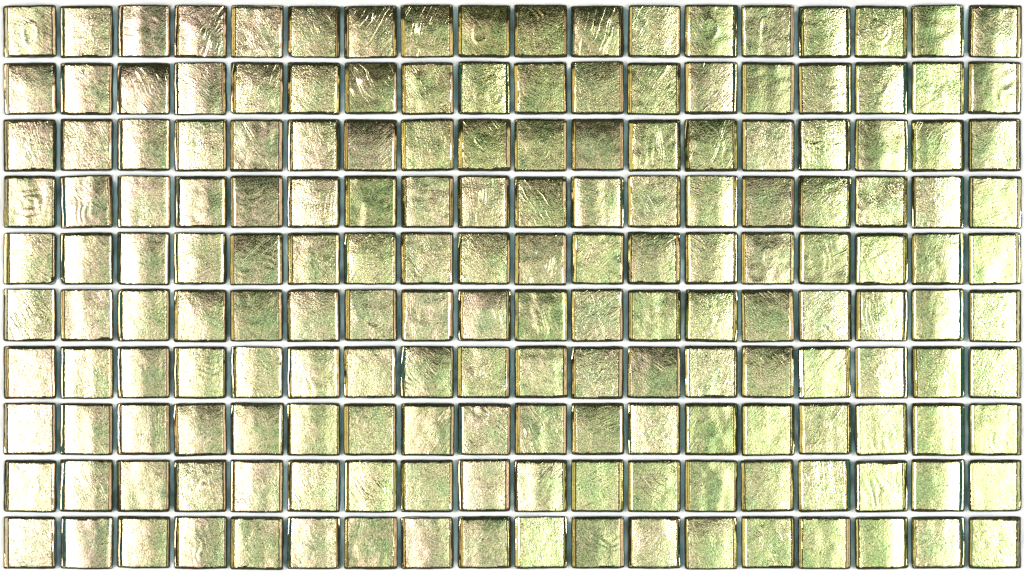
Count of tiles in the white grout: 180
